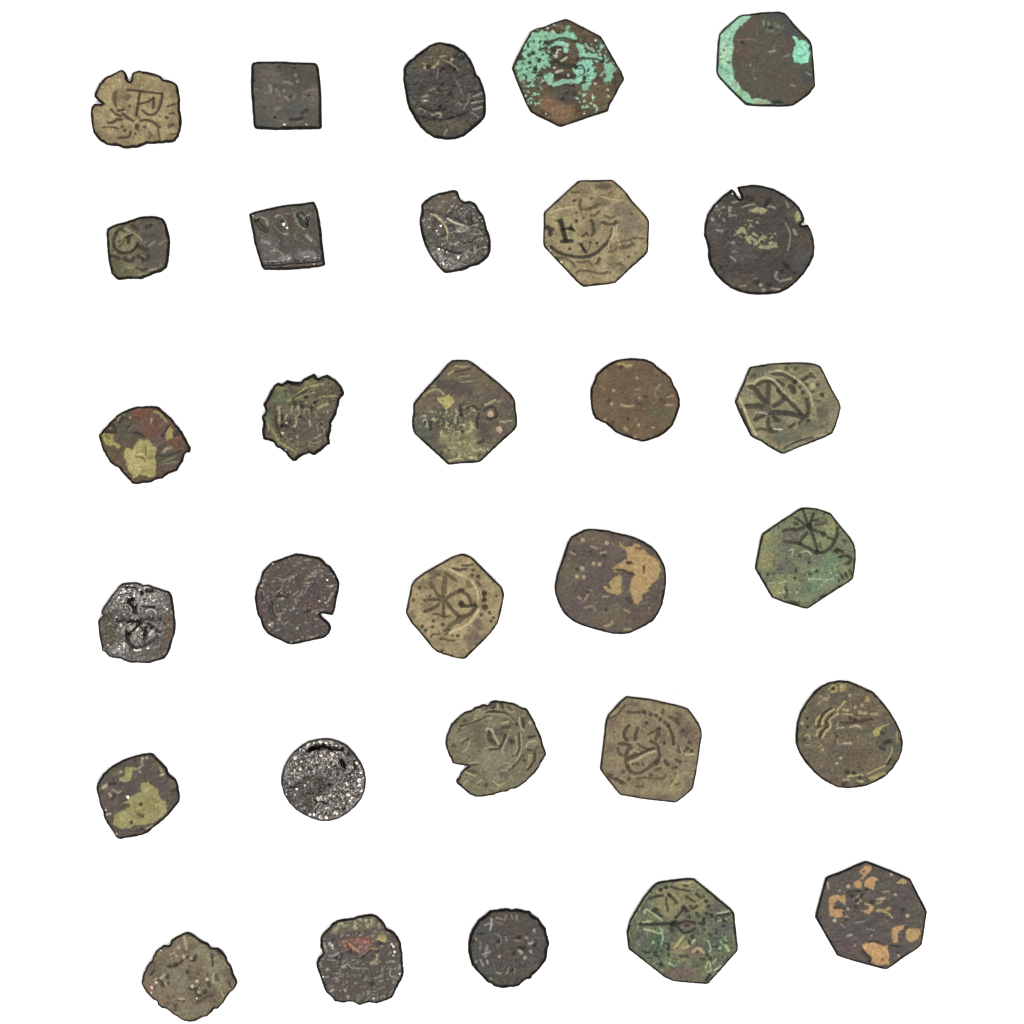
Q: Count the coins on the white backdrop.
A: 30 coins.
